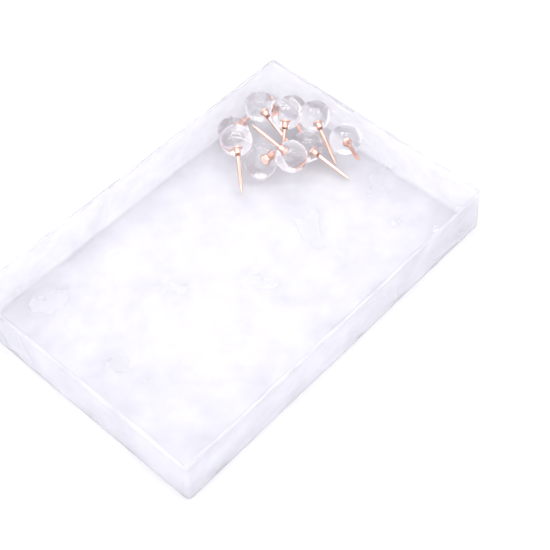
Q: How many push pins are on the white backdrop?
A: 10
